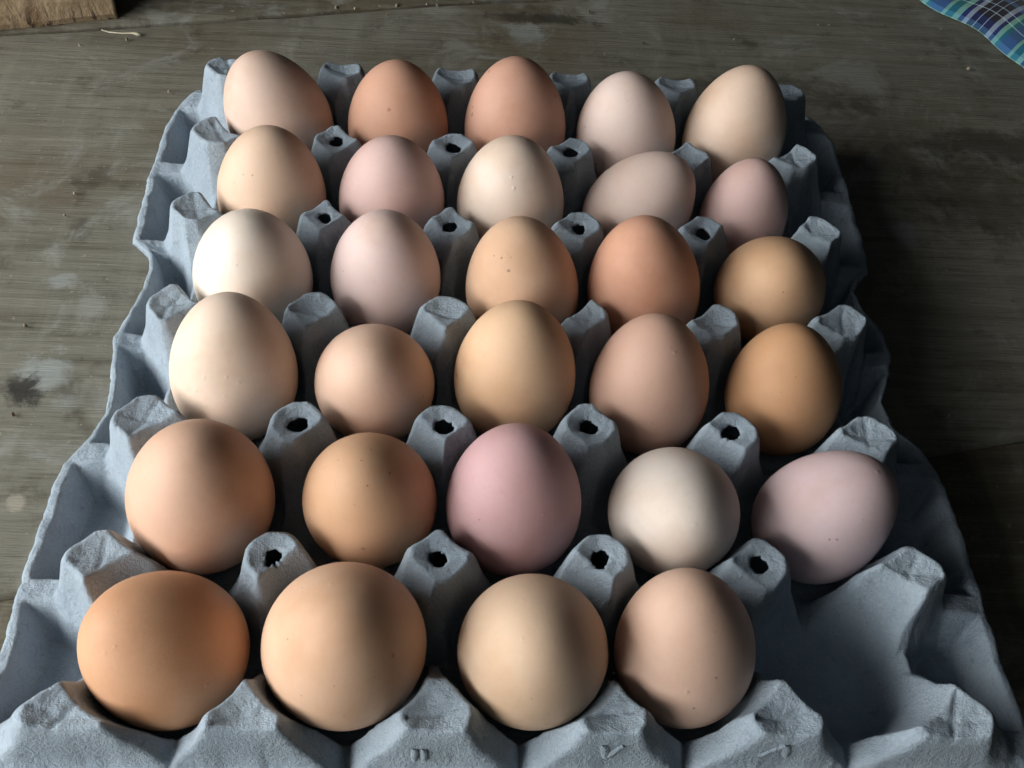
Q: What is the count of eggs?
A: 29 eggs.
